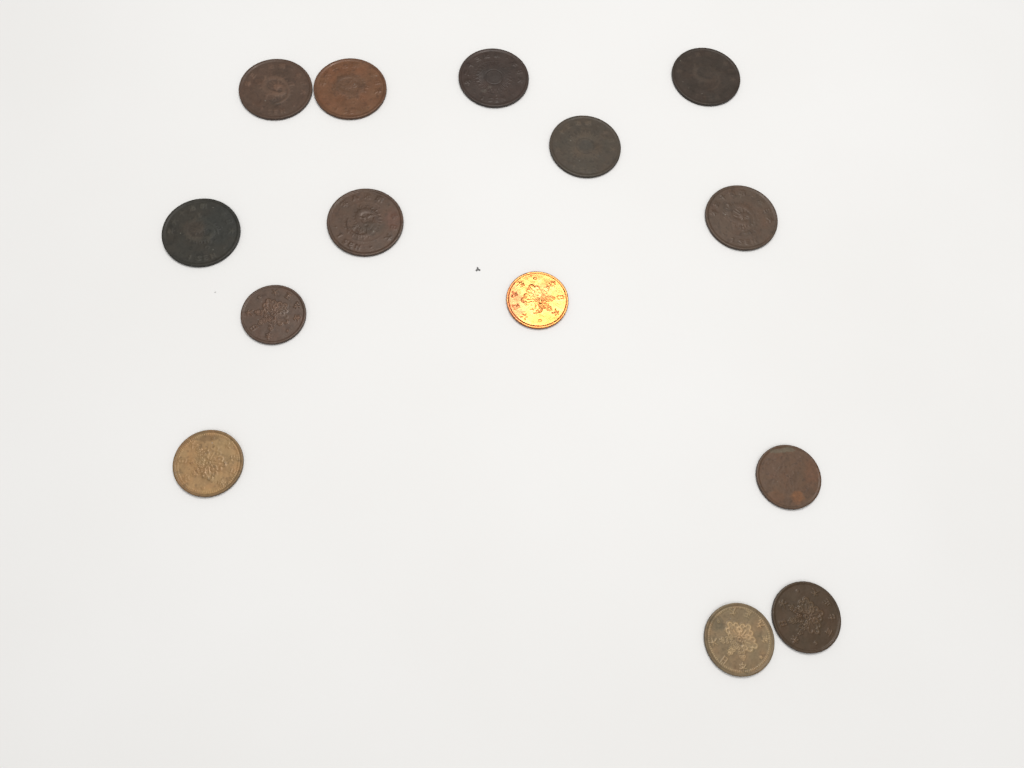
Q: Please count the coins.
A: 14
